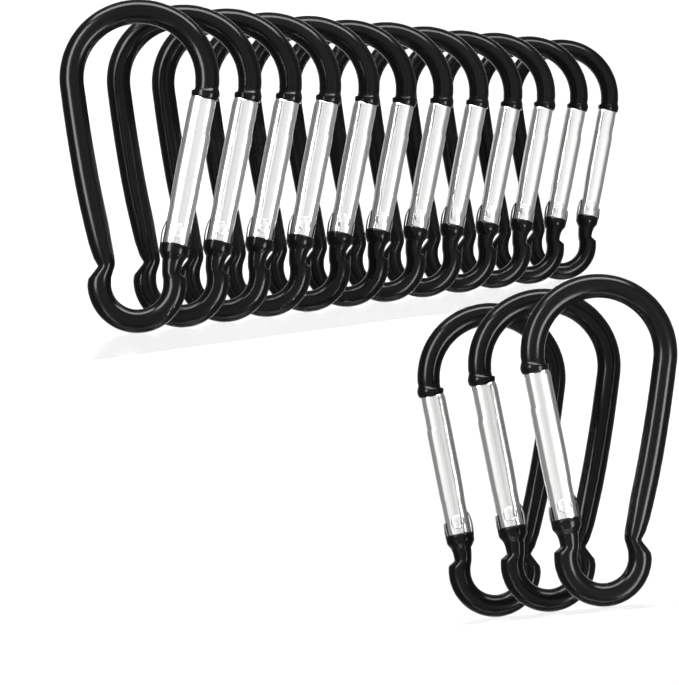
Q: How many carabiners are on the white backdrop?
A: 15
